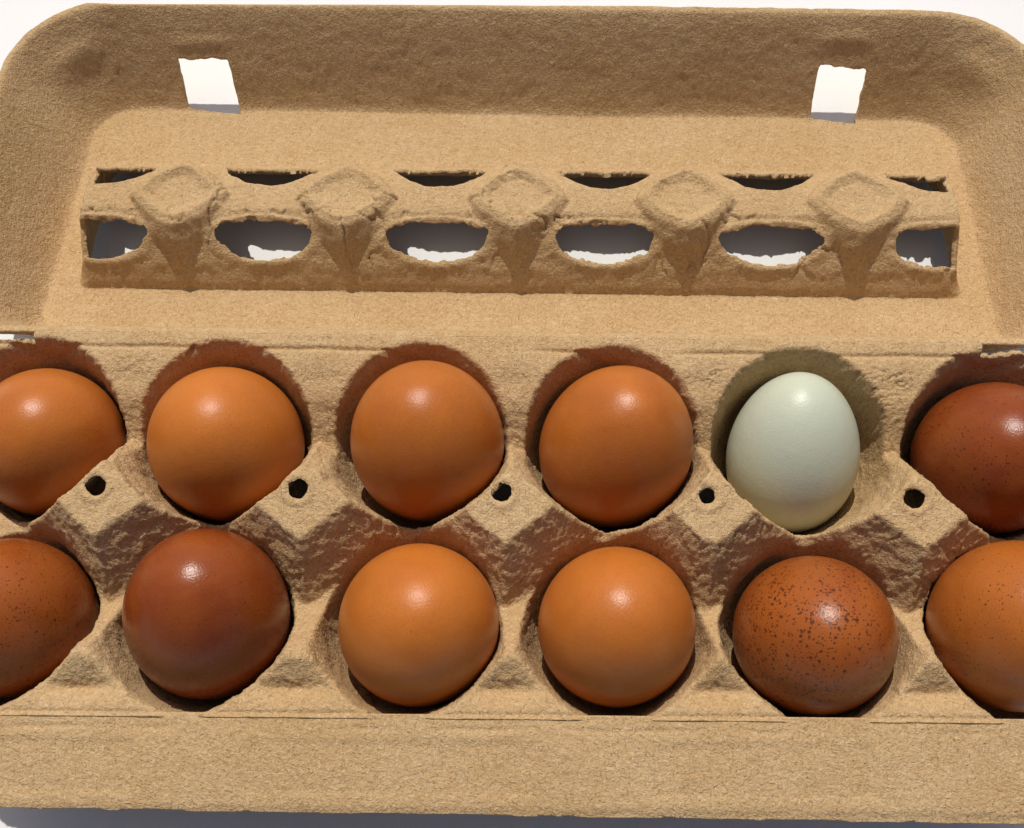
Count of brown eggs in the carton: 11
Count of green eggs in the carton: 1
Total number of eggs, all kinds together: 12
